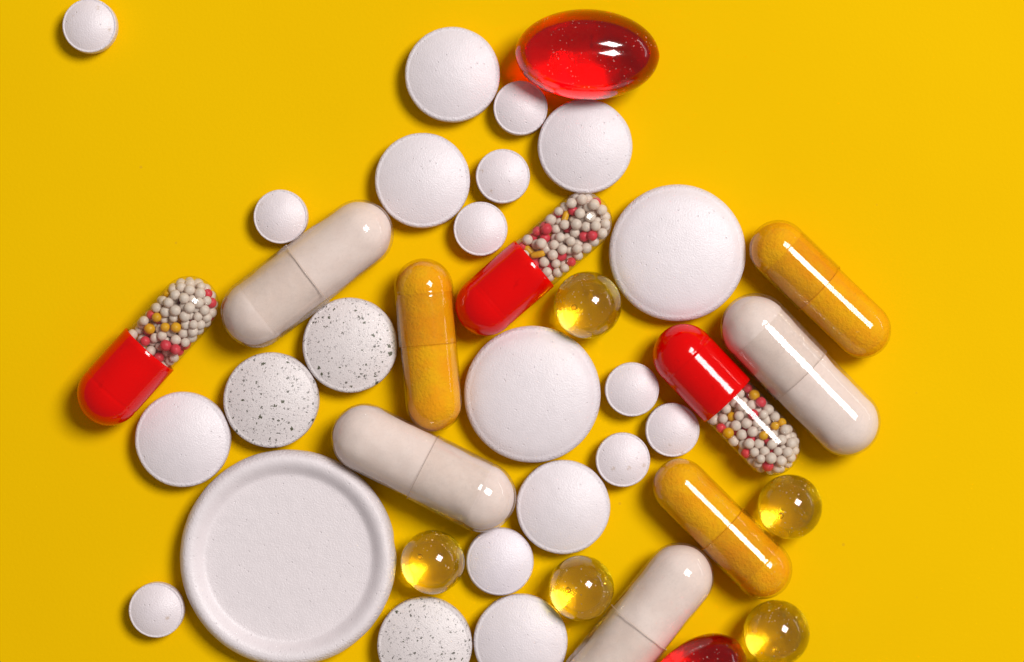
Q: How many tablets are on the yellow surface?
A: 22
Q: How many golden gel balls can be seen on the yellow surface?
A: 5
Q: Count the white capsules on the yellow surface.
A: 4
